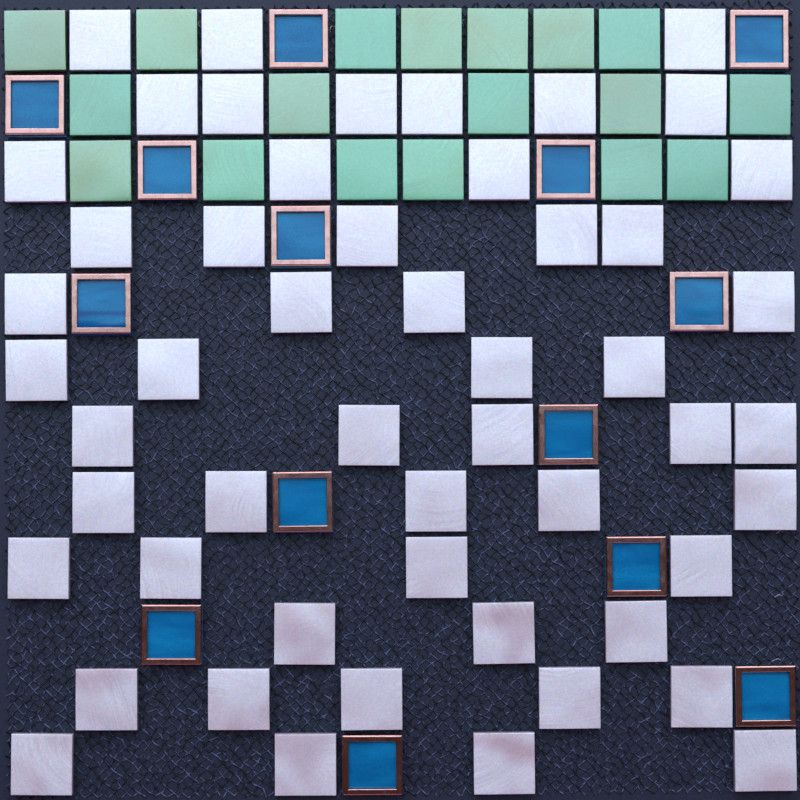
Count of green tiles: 18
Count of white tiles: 52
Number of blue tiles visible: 14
